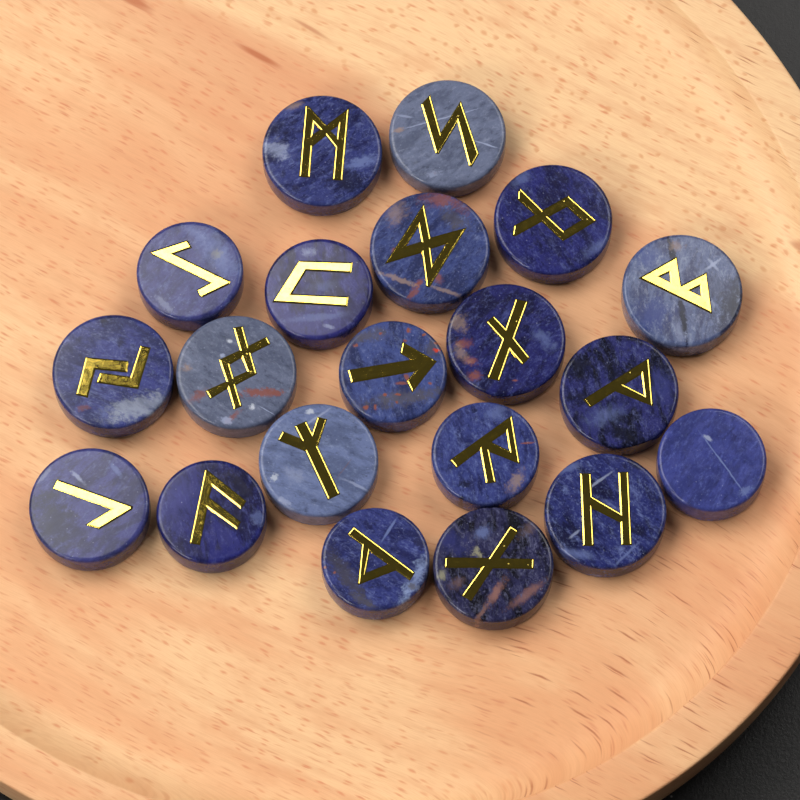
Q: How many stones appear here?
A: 20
